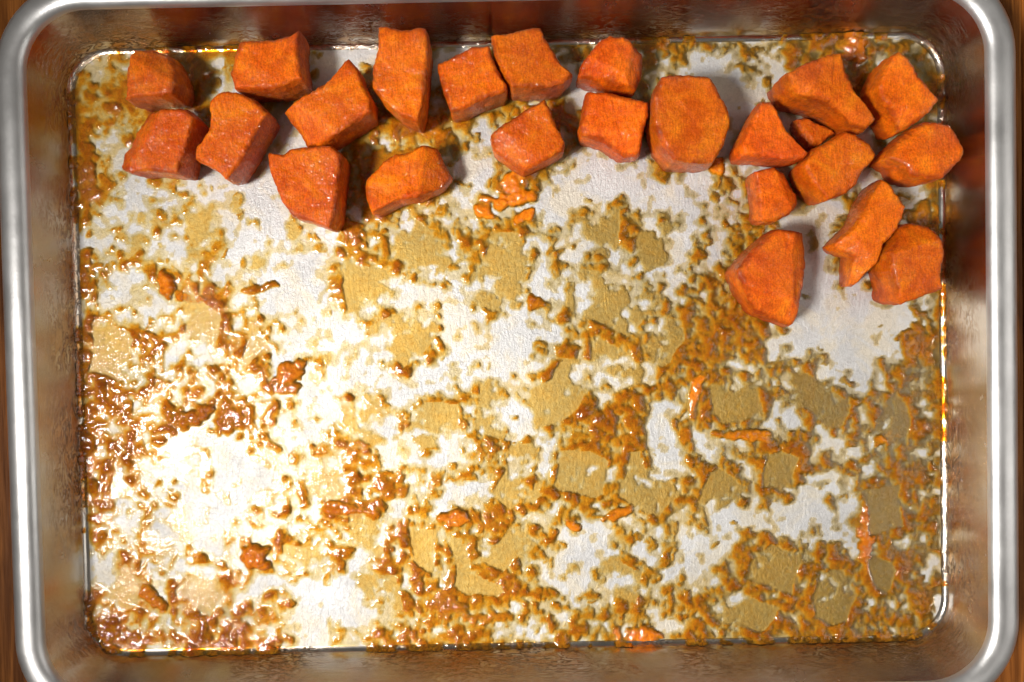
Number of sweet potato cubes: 24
